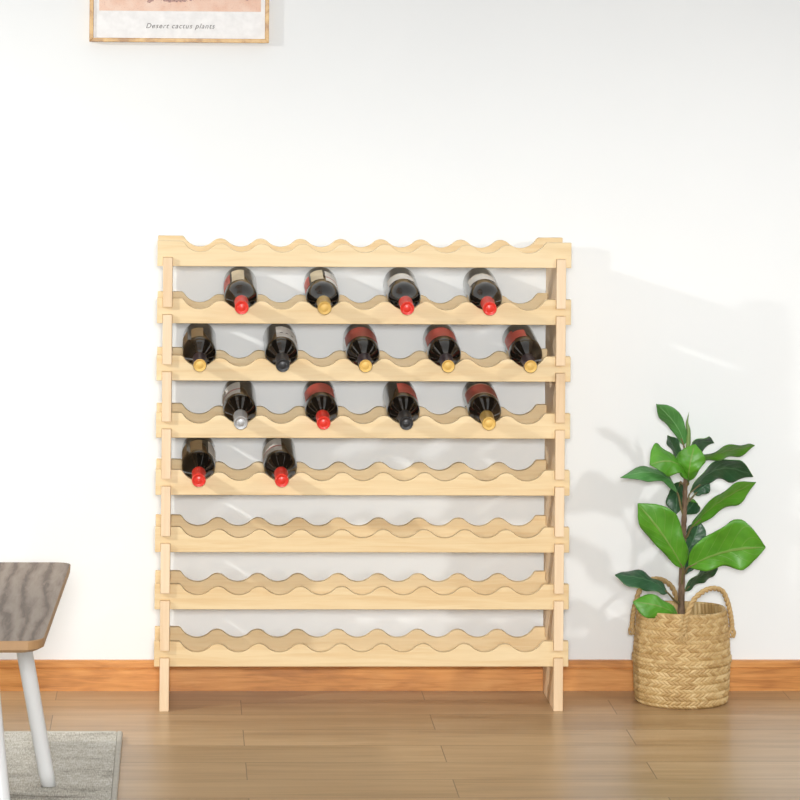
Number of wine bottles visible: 15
